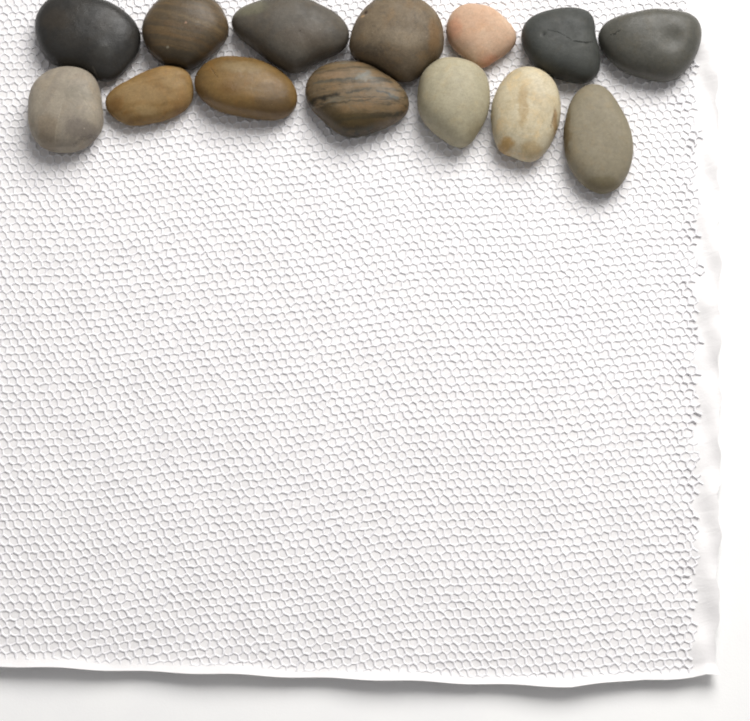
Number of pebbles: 14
